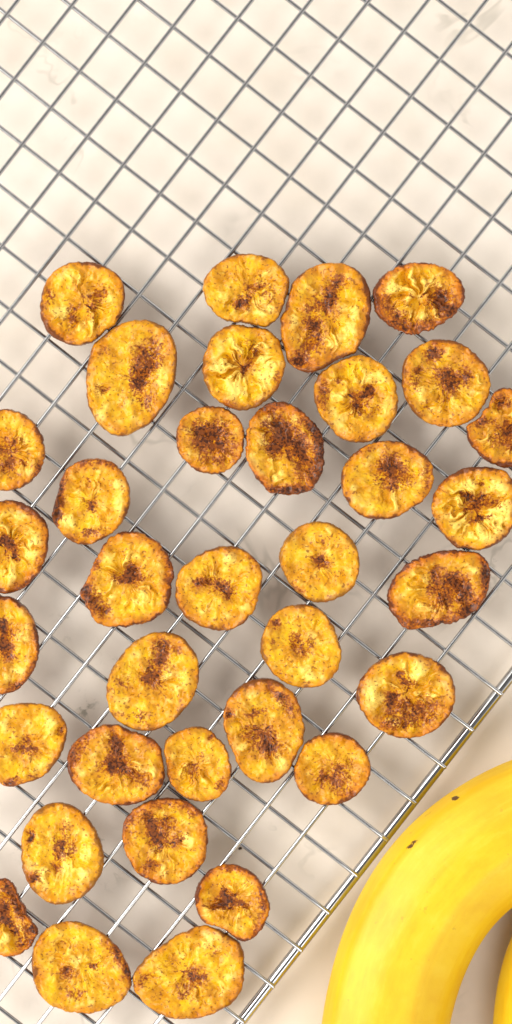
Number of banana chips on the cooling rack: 35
